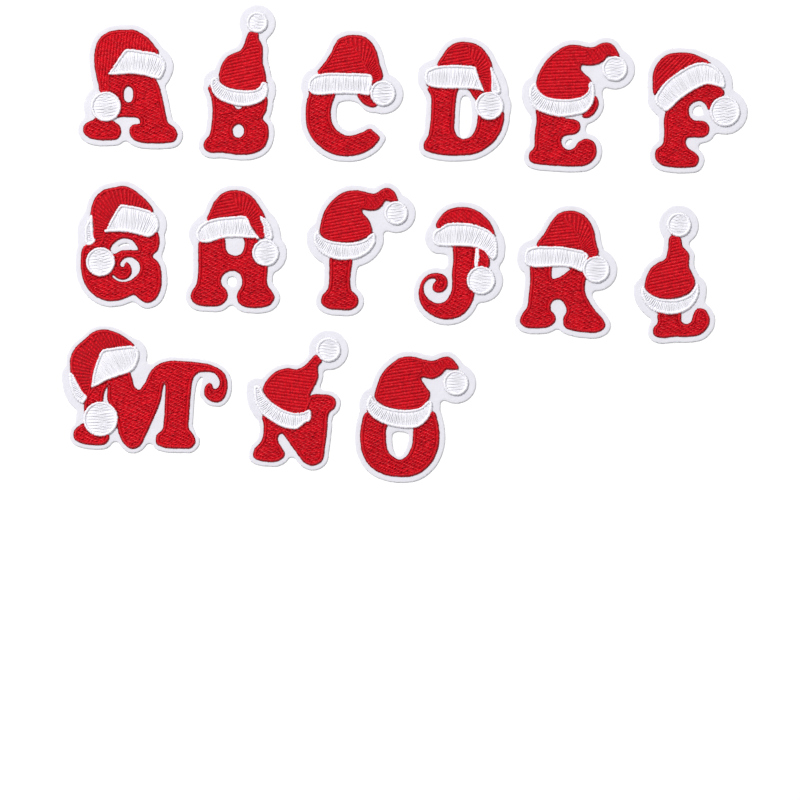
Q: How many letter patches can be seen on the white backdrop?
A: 15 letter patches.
